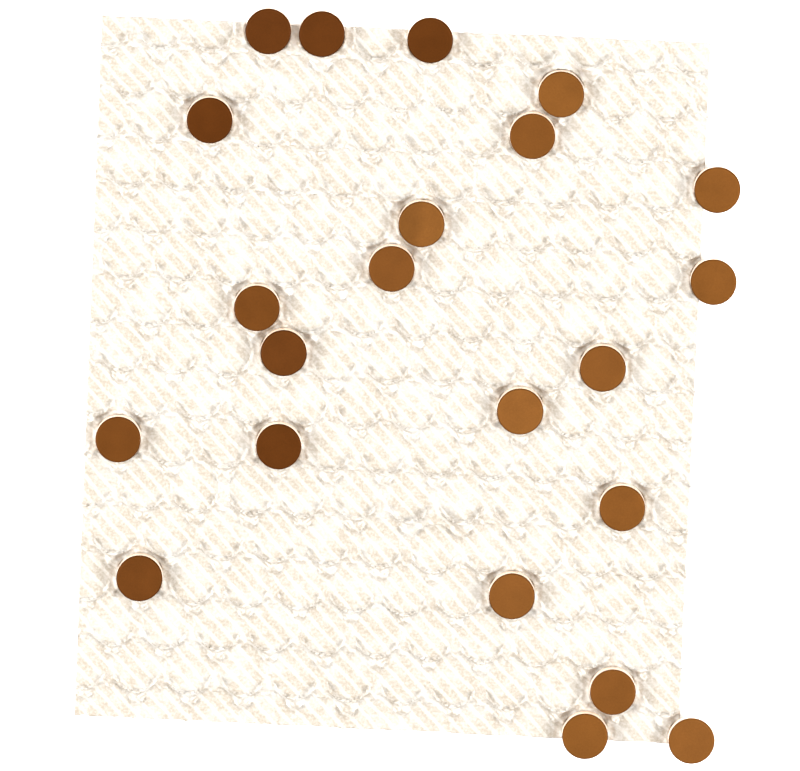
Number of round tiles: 22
